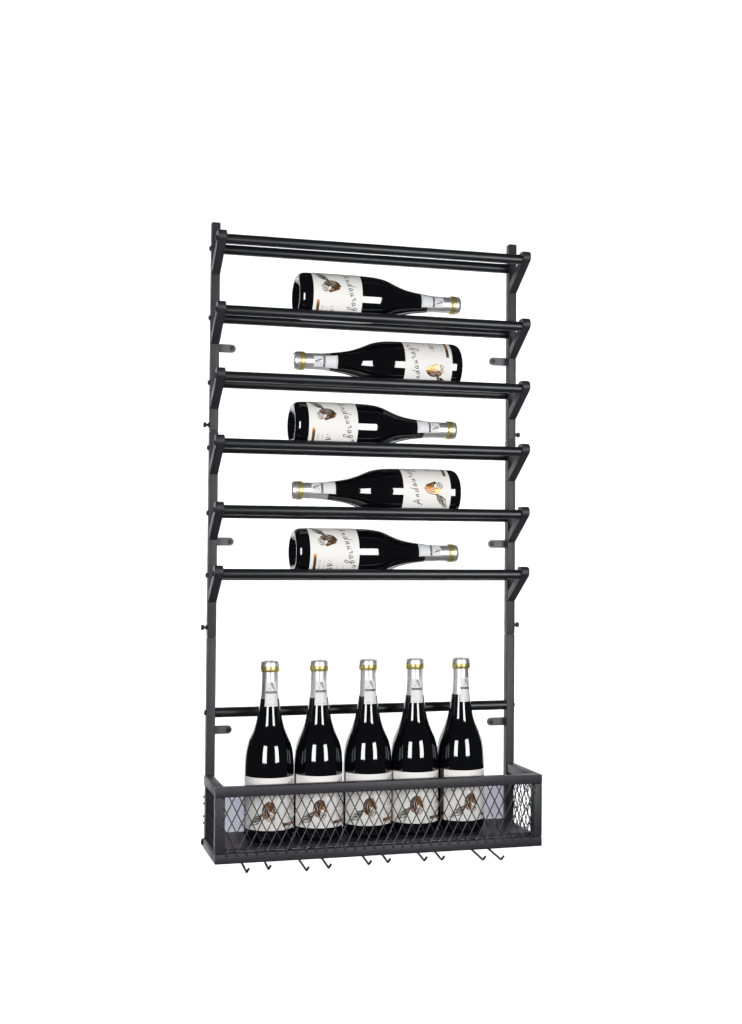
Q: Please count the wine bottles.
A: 10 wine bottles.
